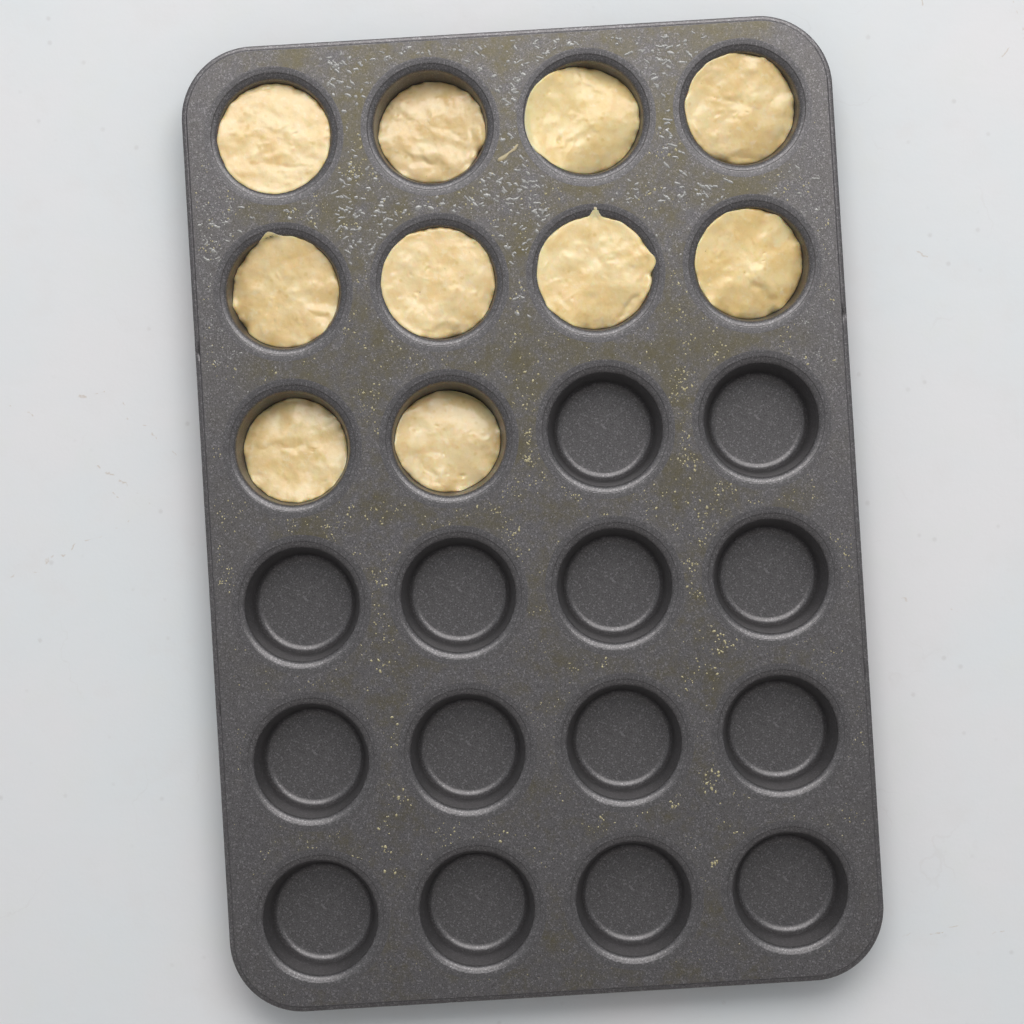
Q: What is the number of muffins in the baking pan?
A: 10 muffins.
